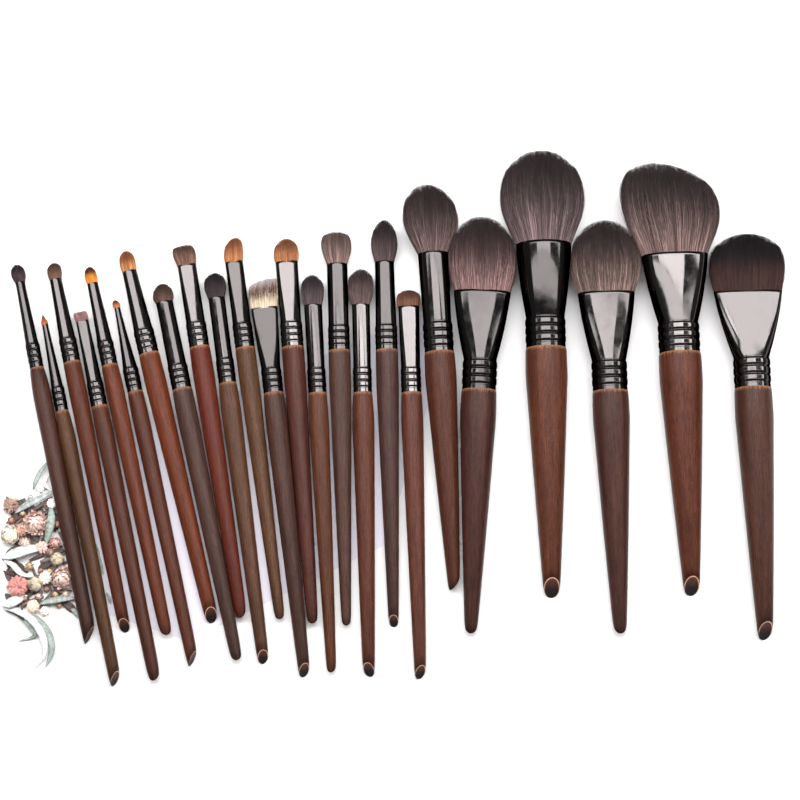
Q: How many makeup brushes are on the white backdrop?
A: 24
